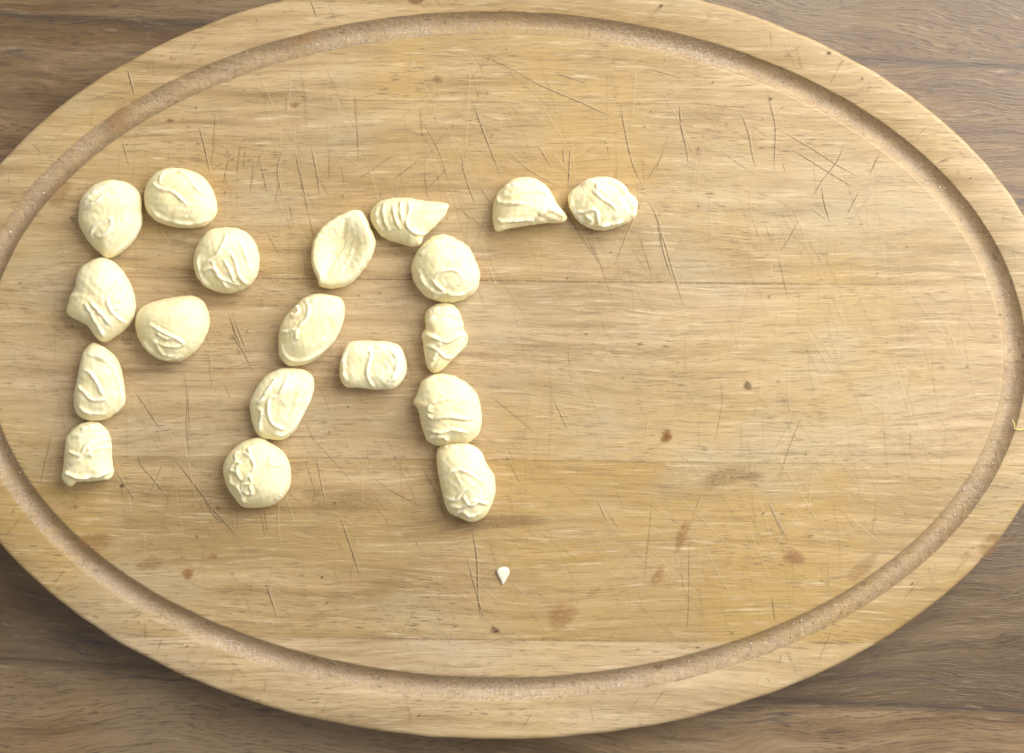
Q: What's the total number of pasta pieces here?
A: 19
